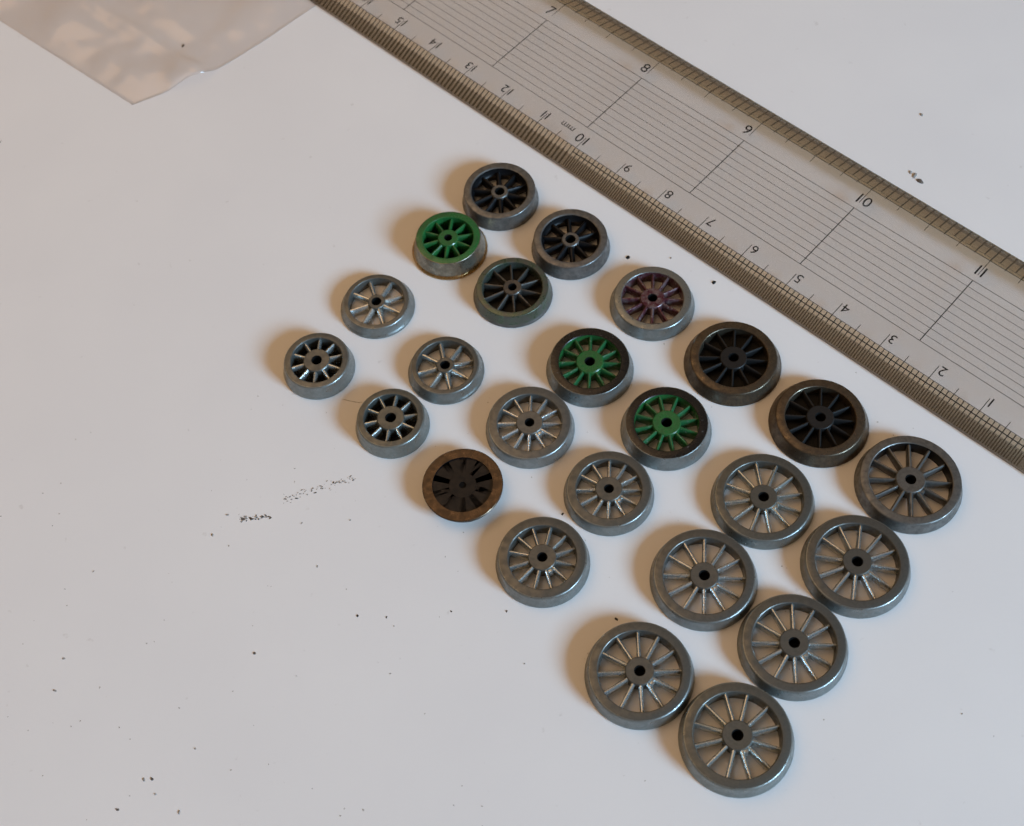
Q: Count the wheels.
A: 24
